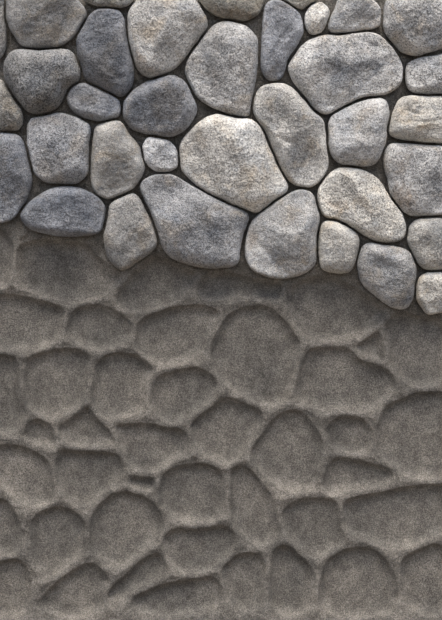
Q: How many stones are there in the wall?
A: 36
